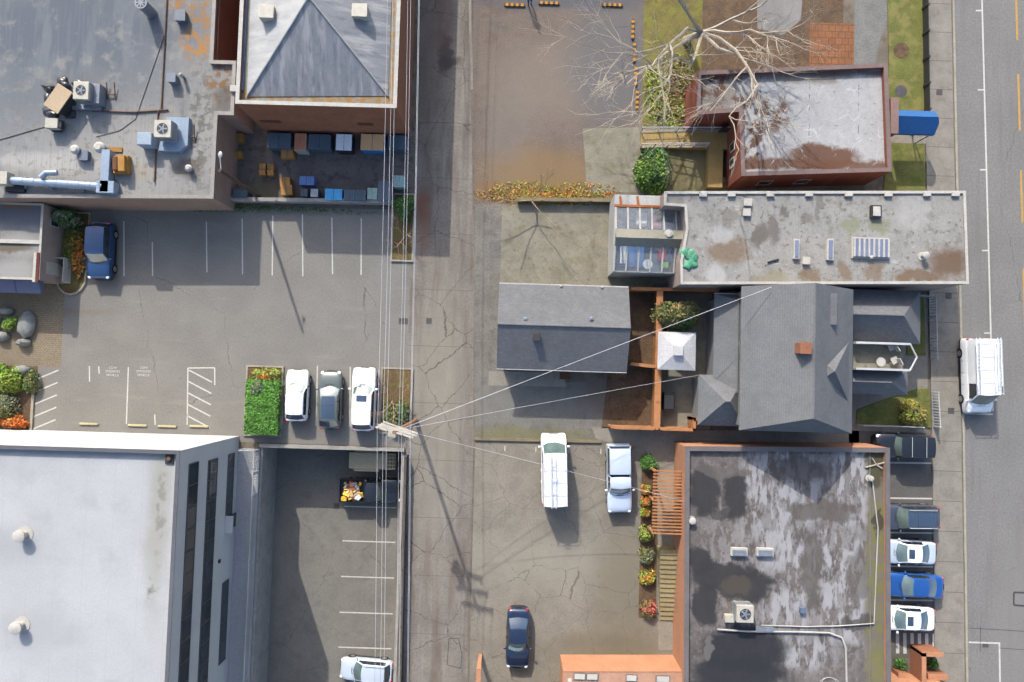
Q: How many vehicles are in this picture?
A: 15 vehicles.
